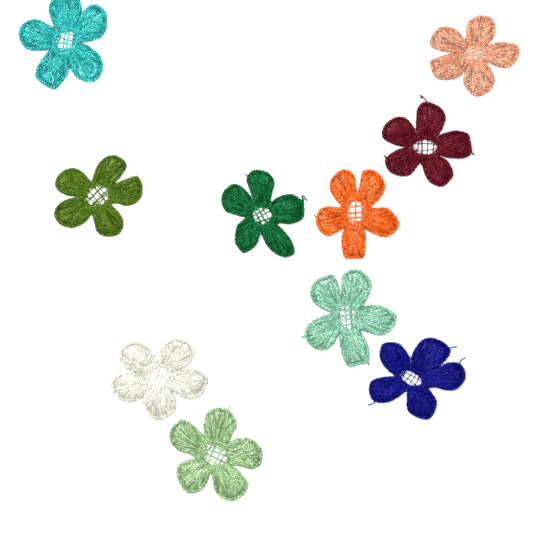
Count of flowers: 10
